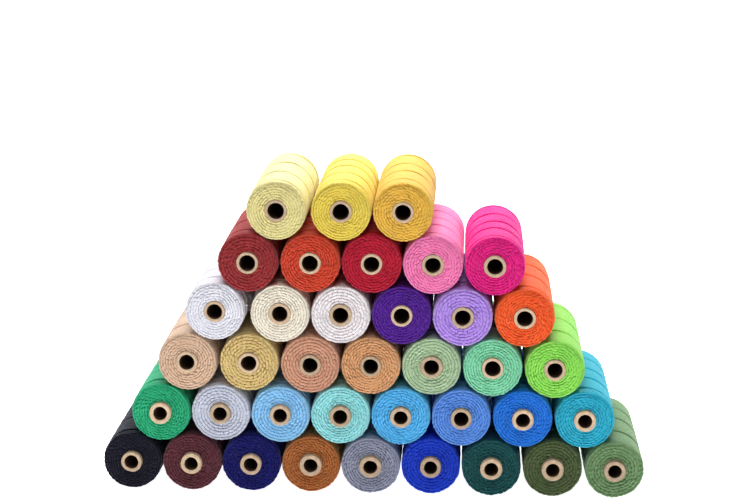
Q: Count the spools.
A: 38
